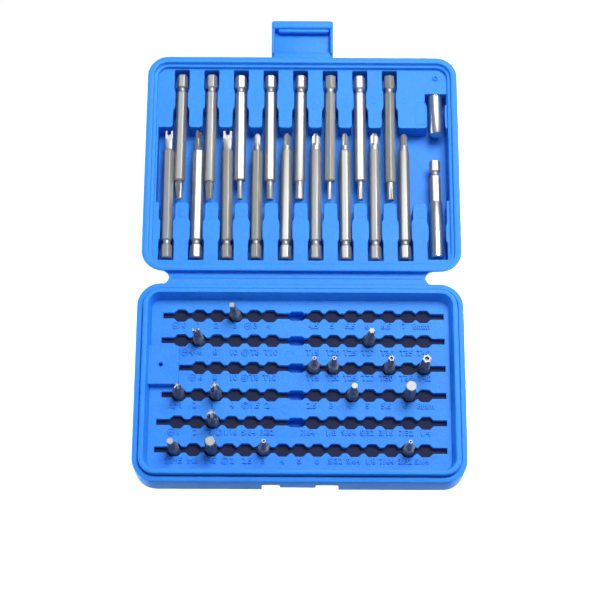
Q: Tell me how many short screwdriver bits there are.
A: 16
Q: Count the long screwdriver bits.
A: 17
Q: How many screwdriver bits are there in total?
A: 33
